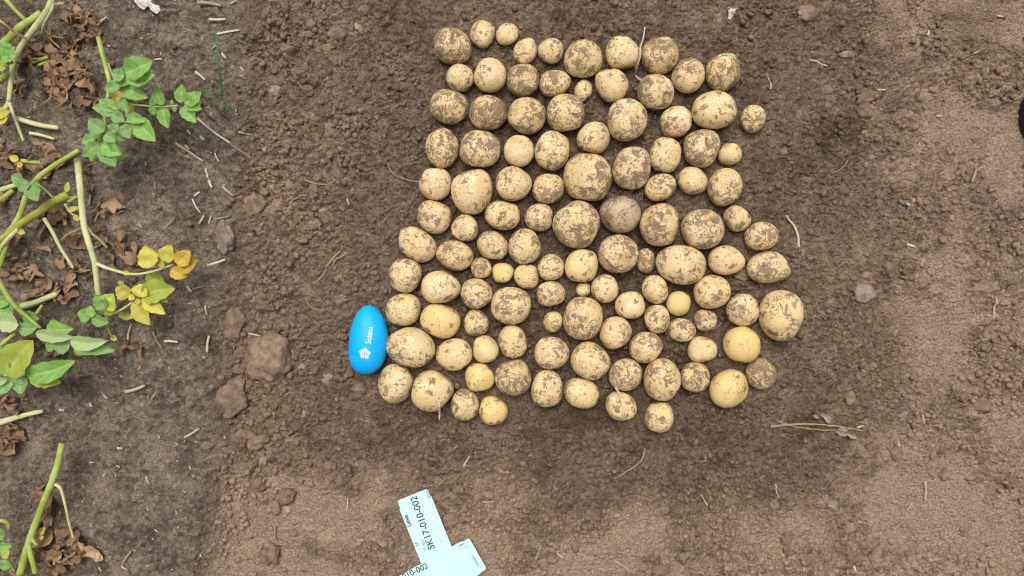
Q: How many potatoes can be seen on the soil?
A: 112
